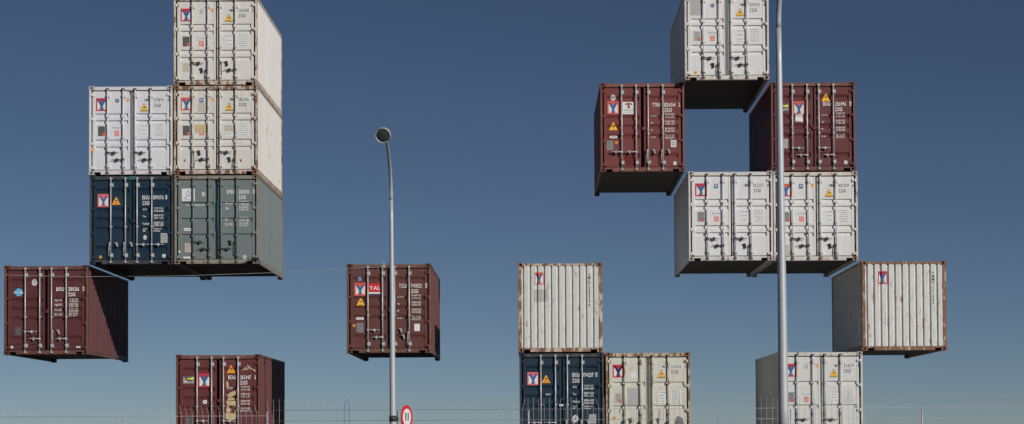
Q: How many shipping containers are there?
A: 18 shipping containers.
